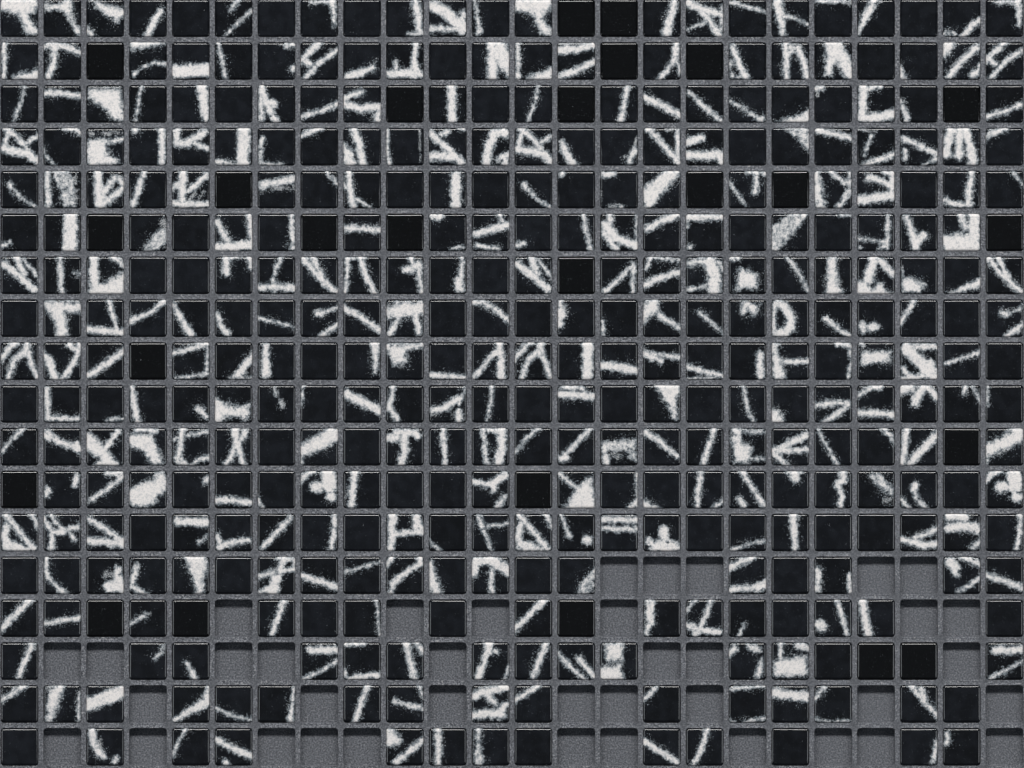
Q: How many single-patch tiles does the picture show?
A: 119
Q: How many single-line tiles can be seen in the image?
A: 122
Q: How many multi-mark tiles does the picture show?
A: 78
